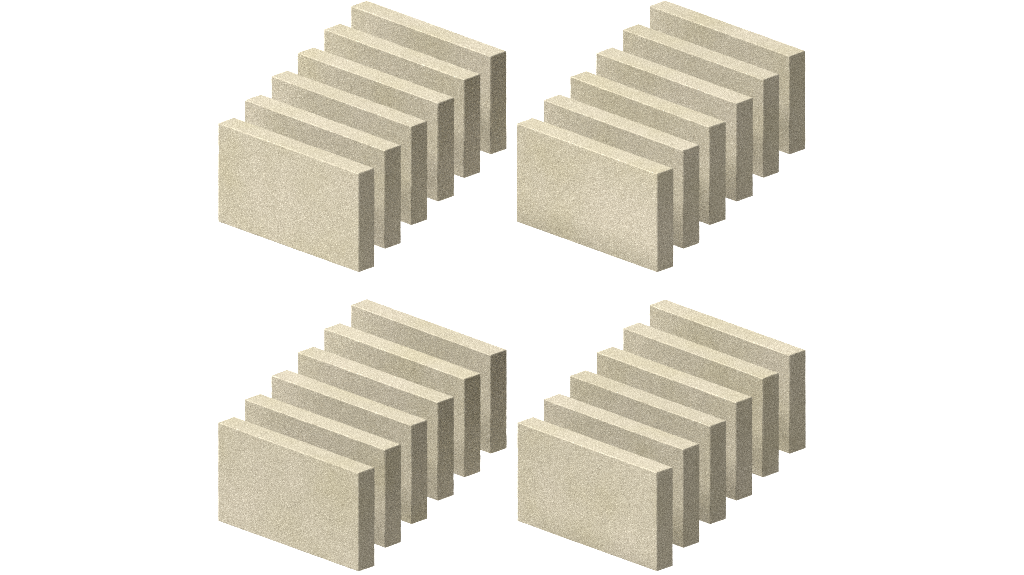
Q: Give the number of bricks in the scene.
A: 24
